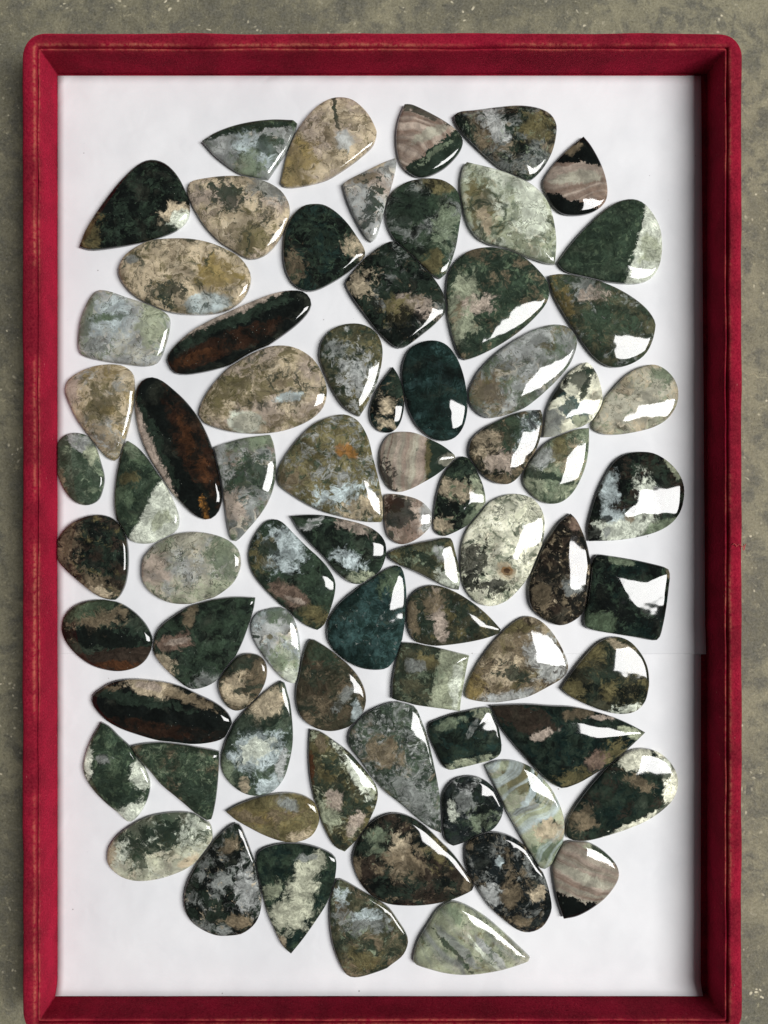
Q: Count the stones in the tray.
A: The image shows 75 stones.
